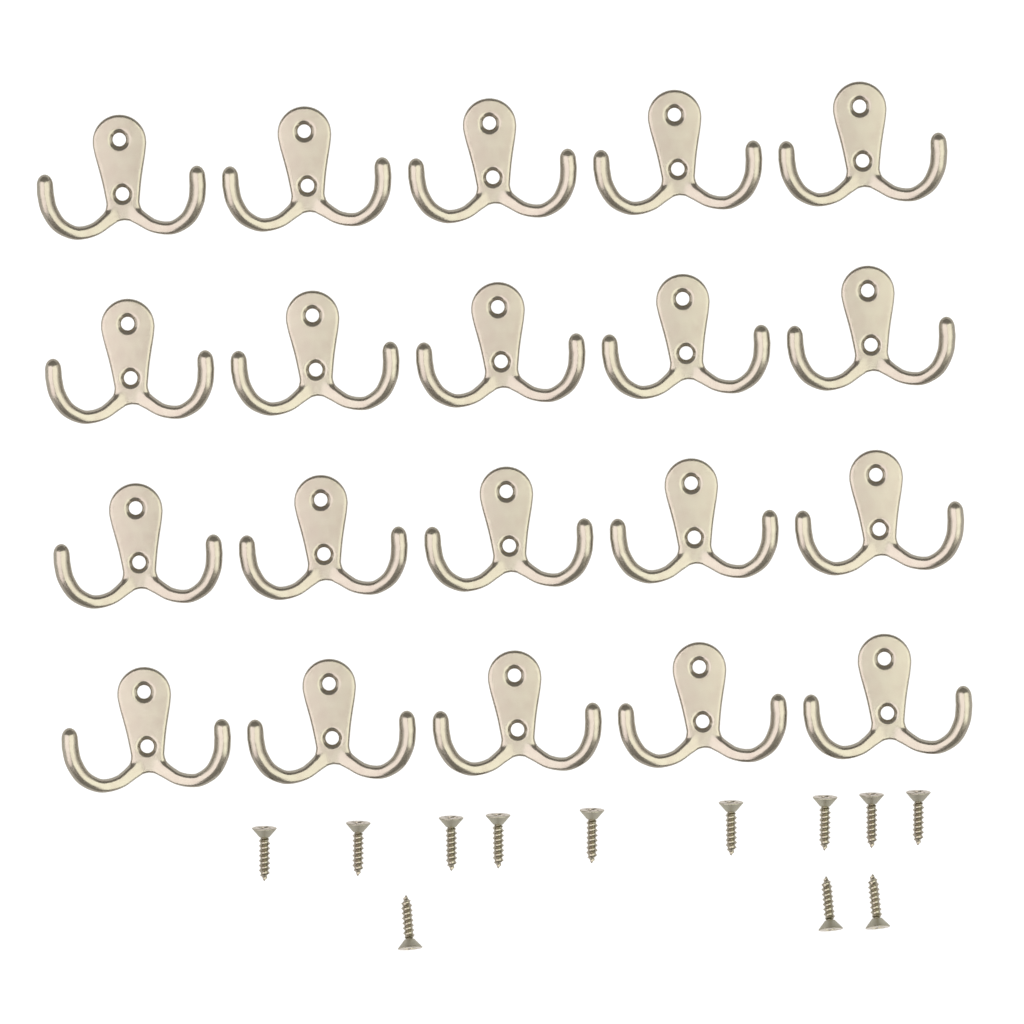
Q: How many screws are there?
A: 12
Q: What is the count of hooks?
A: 20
